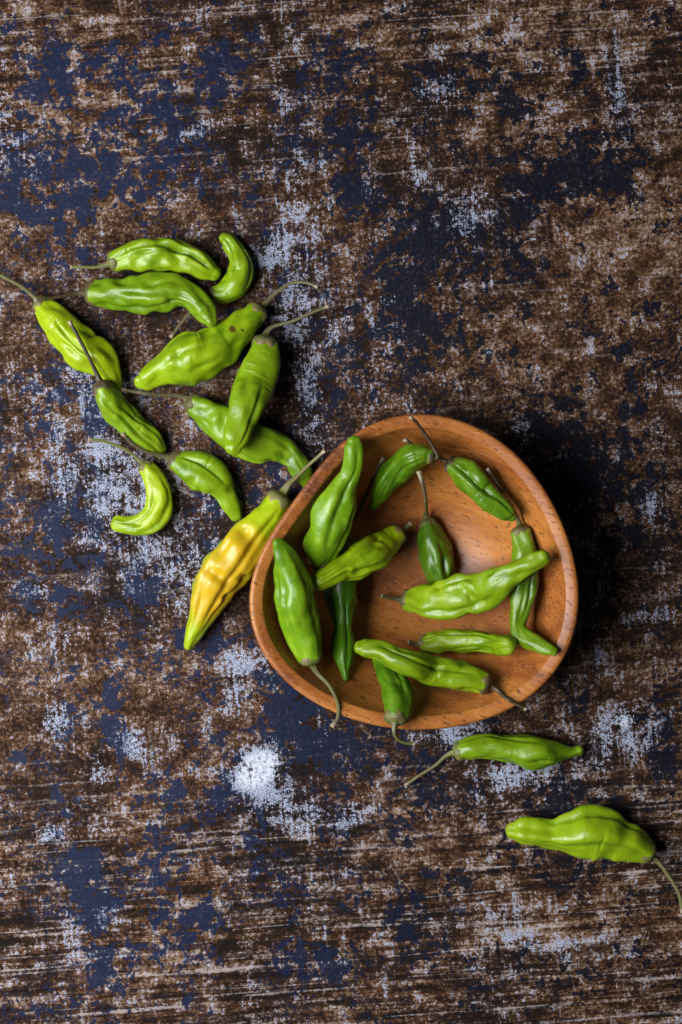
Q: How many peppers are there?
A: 25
